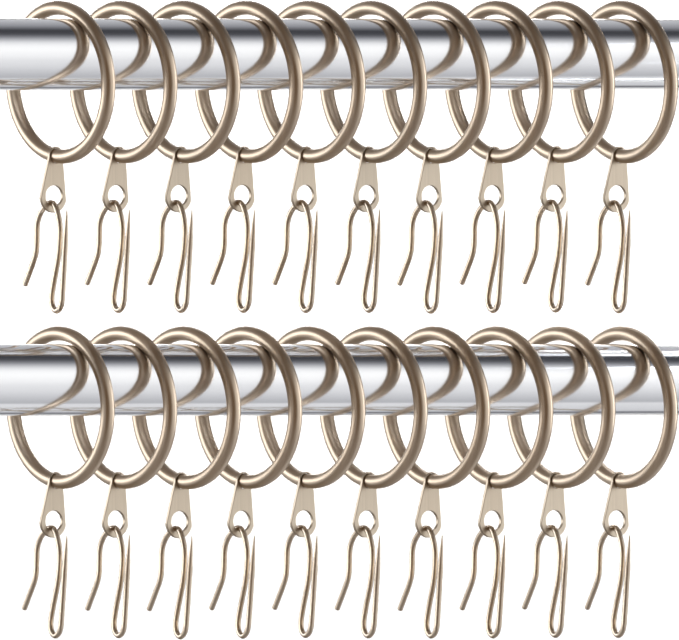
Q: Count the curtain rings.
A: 20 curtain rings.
